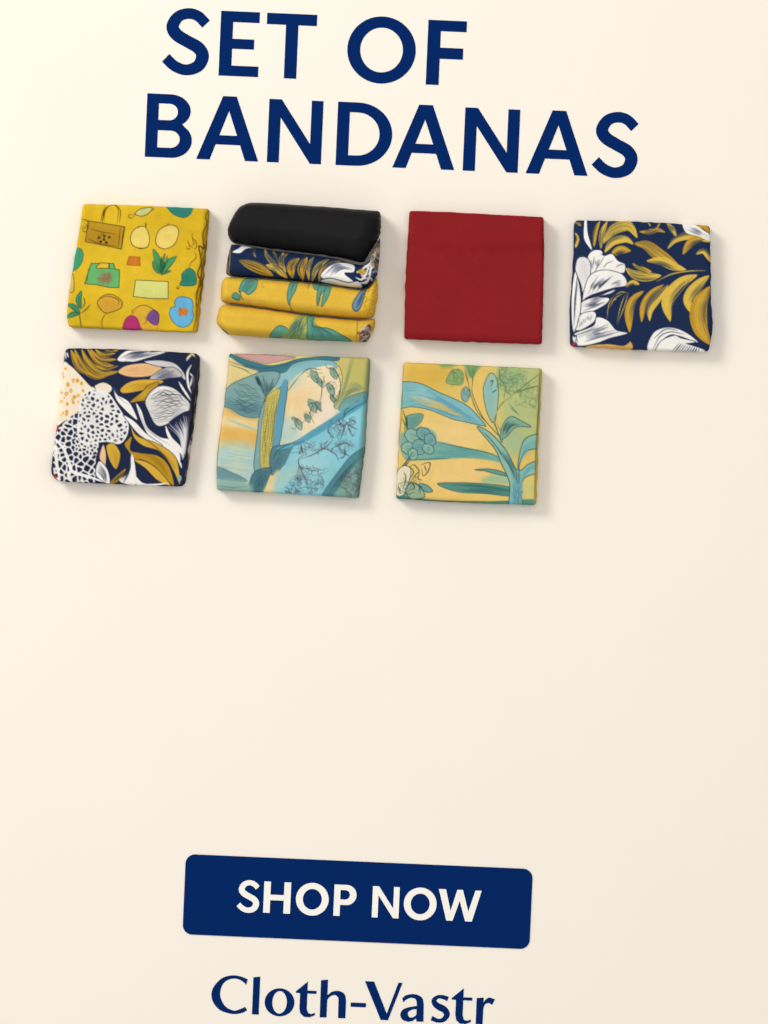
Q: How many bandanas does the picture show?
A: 10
